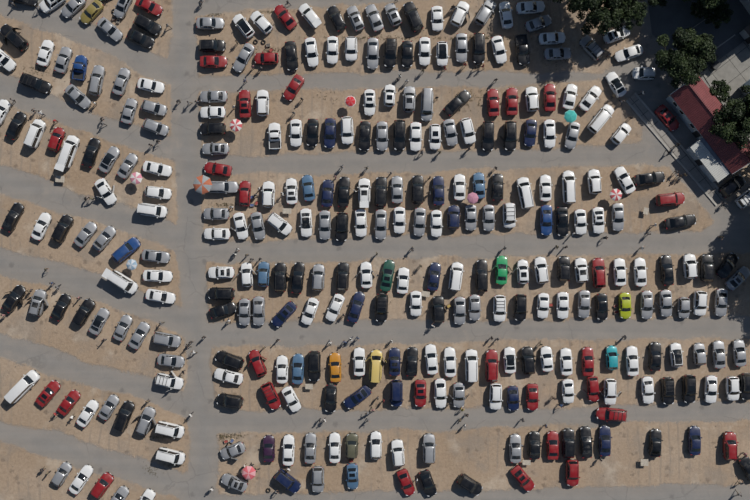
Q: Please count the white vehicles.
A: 117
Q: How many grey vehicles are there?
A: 74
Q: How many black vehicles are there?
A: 68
